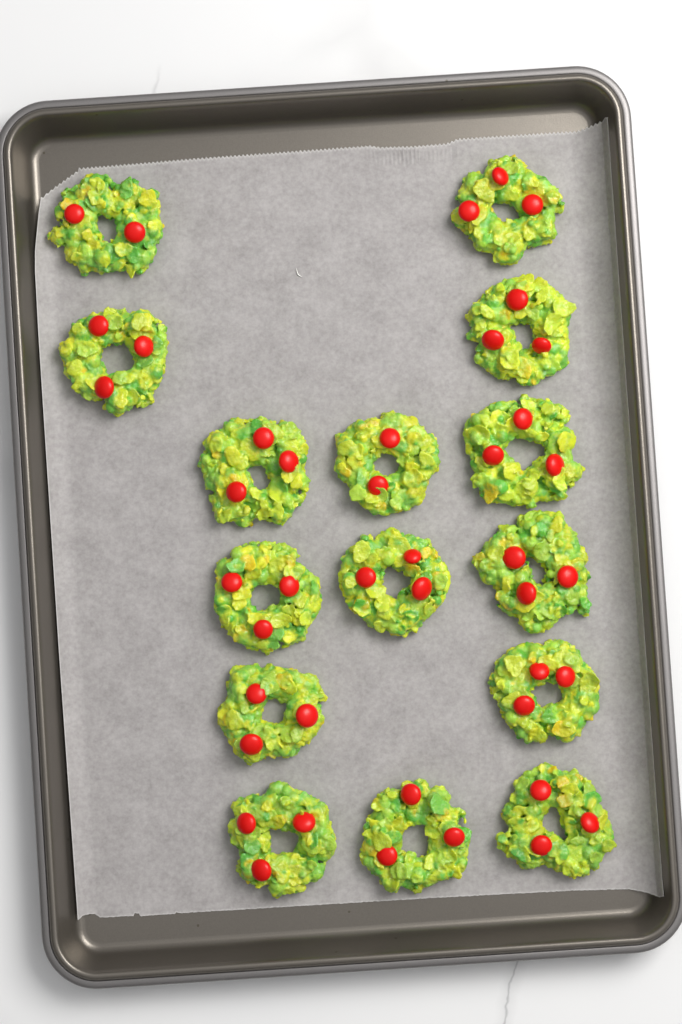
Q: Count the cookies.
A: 15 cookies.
